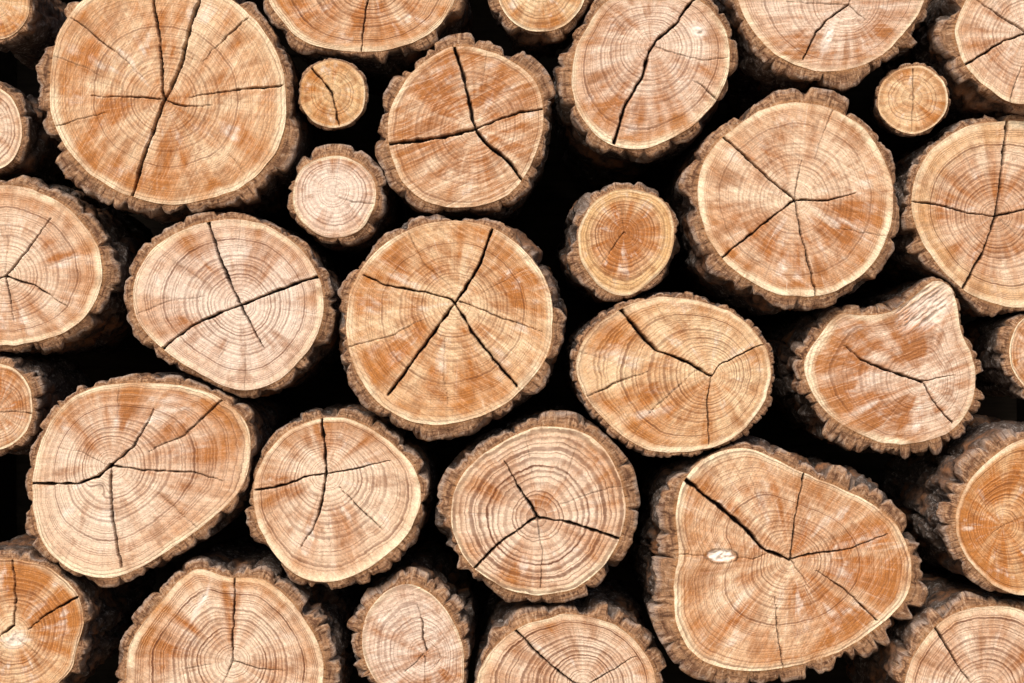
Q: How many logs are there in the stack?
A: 32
